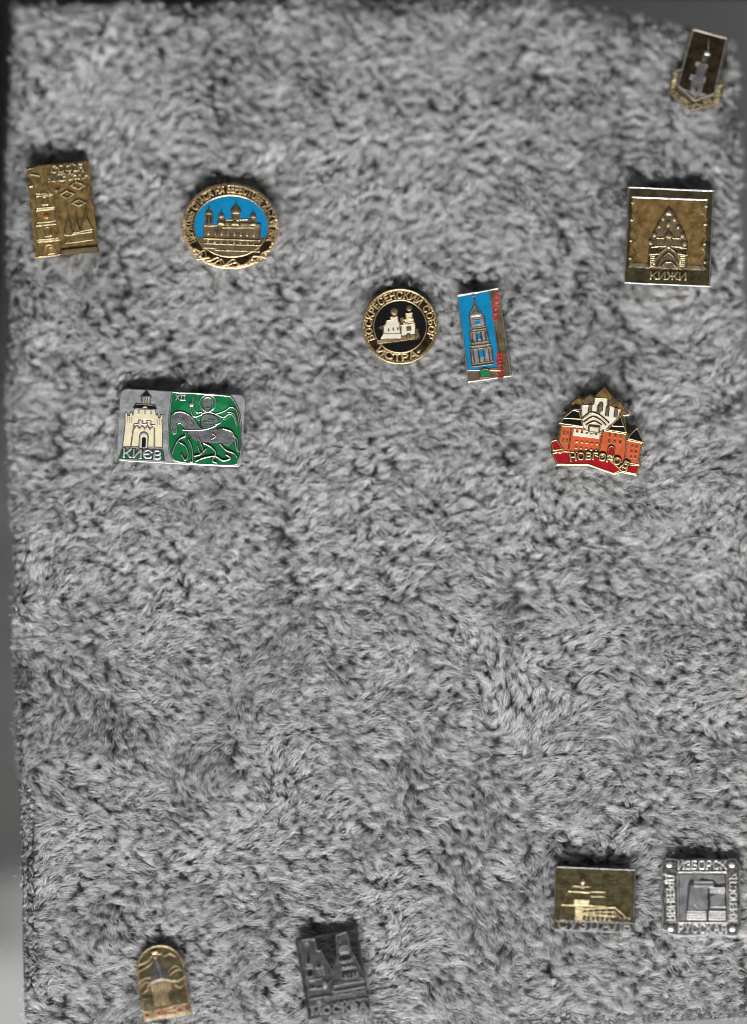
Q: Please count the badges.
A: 12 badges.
